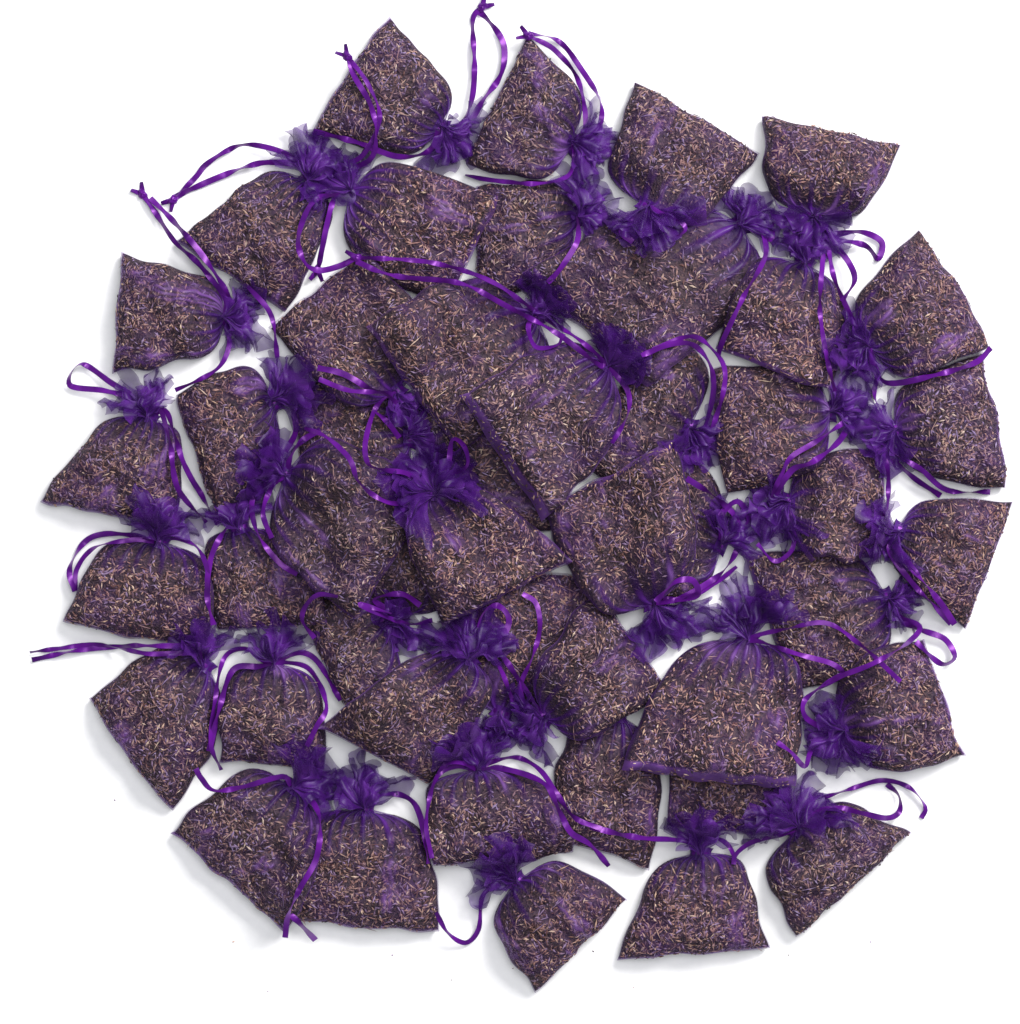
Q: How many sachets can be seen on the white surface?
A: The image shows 47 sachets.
